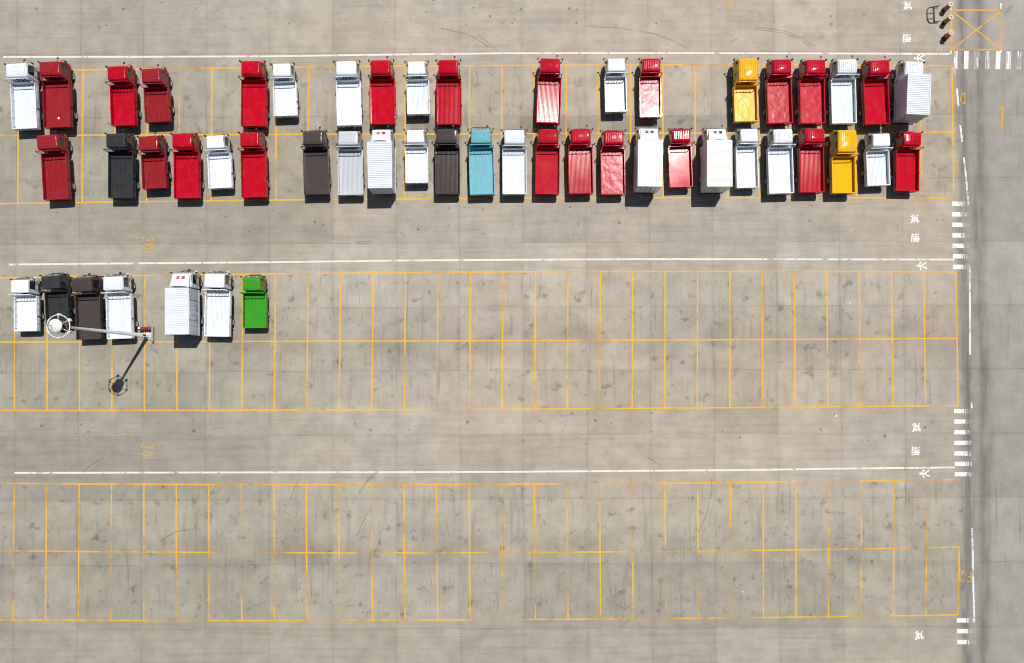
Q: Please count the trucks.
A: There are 51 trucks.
